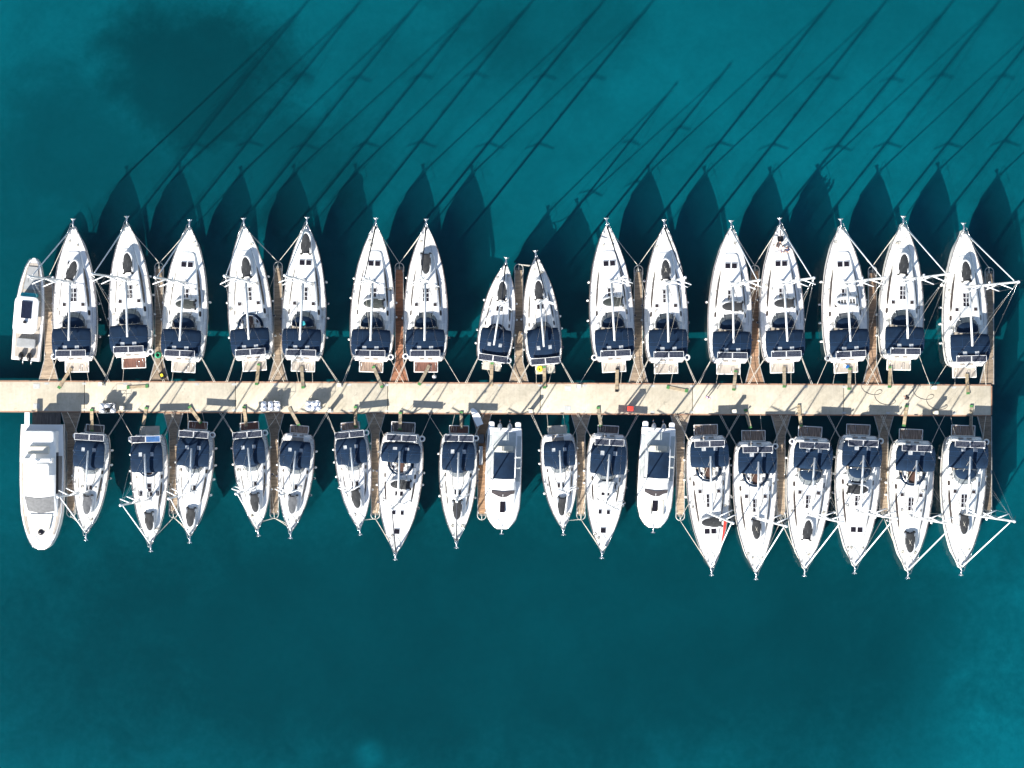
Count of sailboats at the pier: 32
